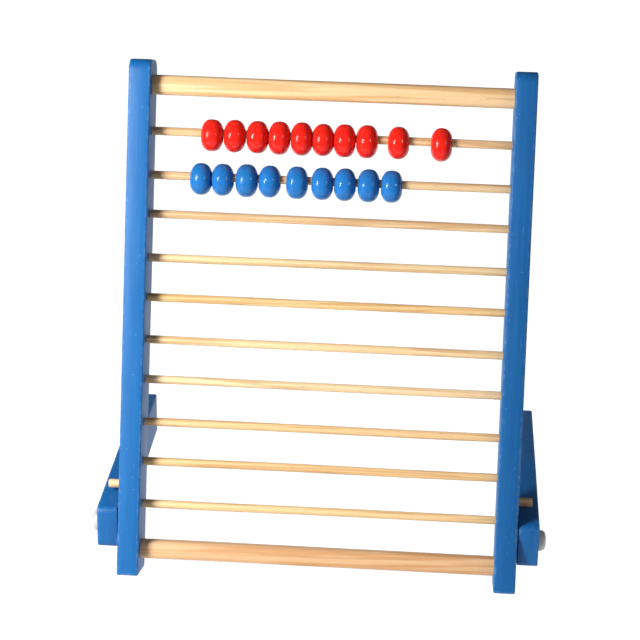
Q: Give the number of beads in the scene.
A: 19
